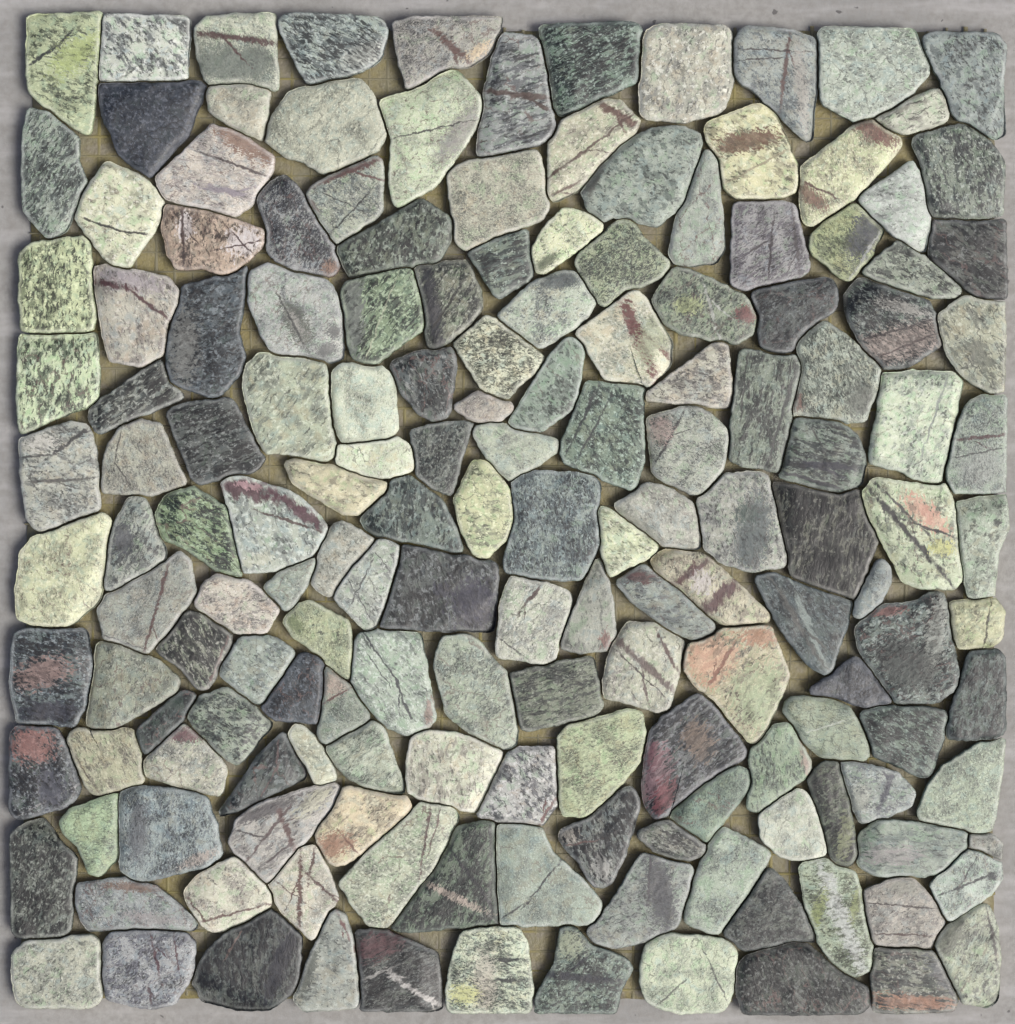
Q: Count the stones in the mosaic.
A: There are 166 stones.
